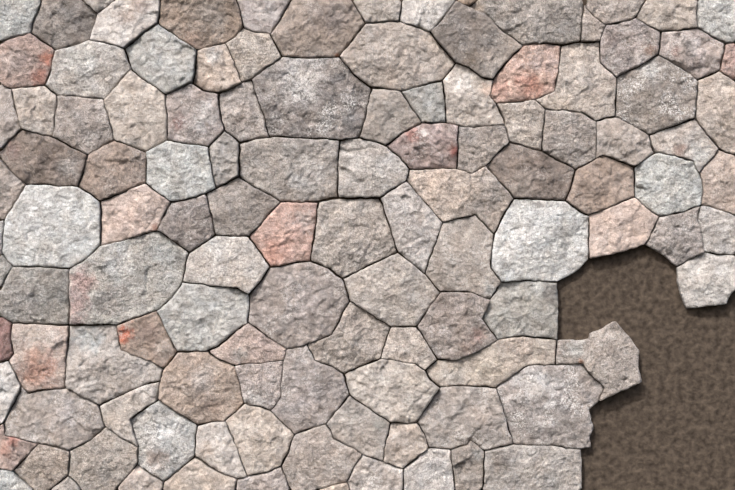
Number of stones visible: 117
